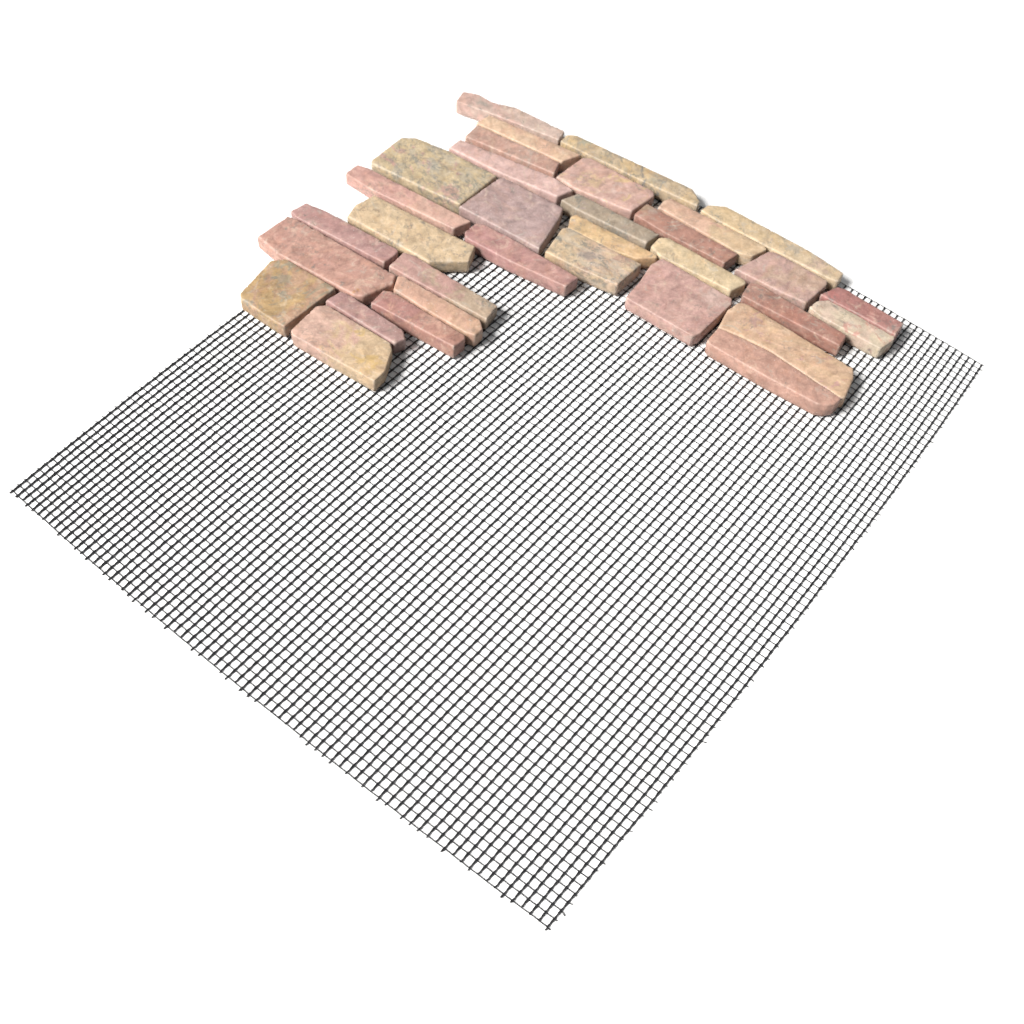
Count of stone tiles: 33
